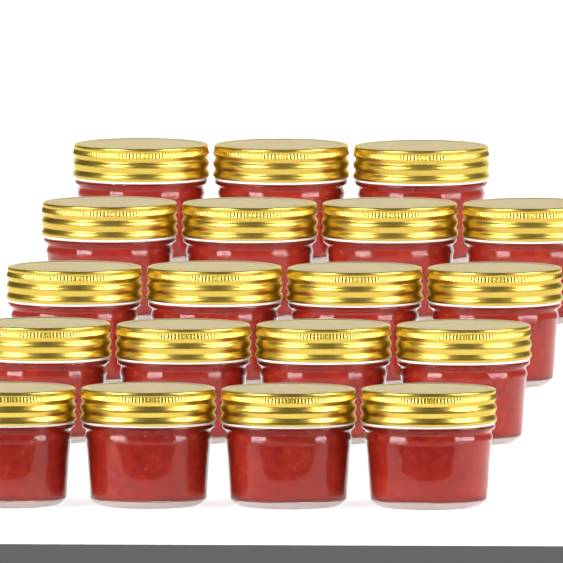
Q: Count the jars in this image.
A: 19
